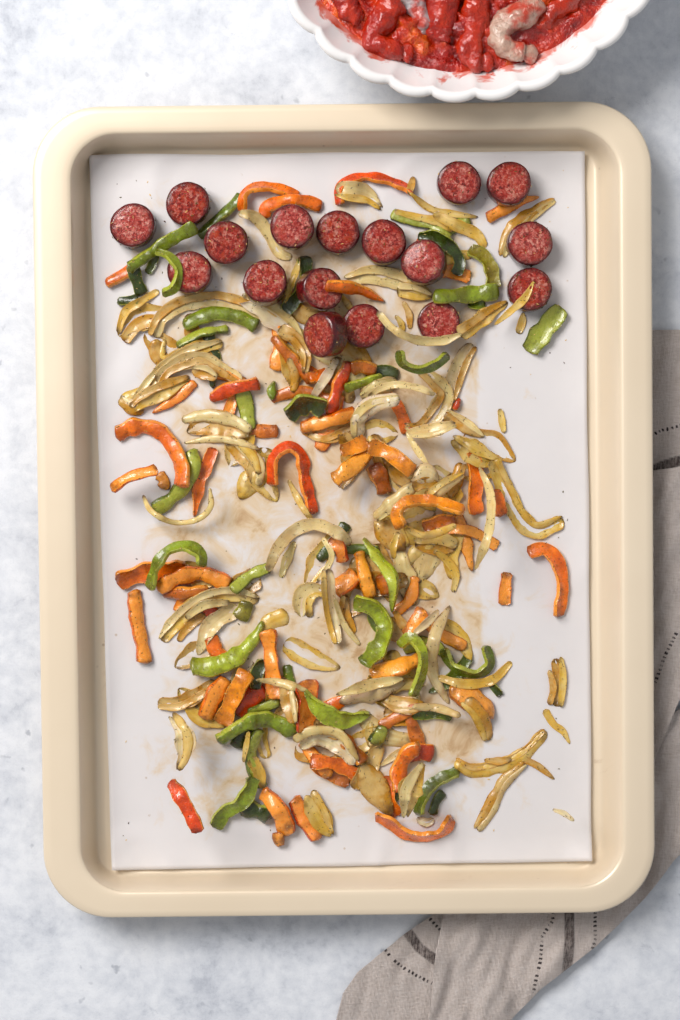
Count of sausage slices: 17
